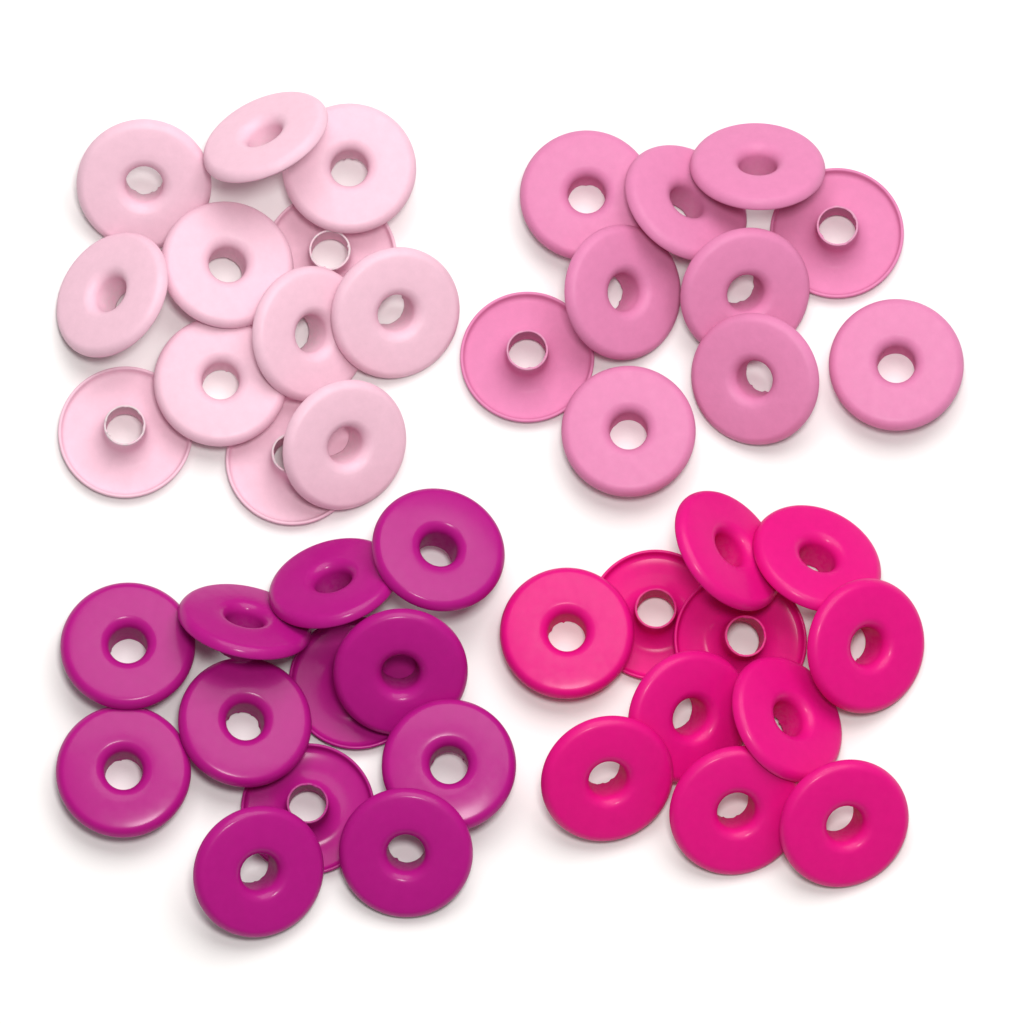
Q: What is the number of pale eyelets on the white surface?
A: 12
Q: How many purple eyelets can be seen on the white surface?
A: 12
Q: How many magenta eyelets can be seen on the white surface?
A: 11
